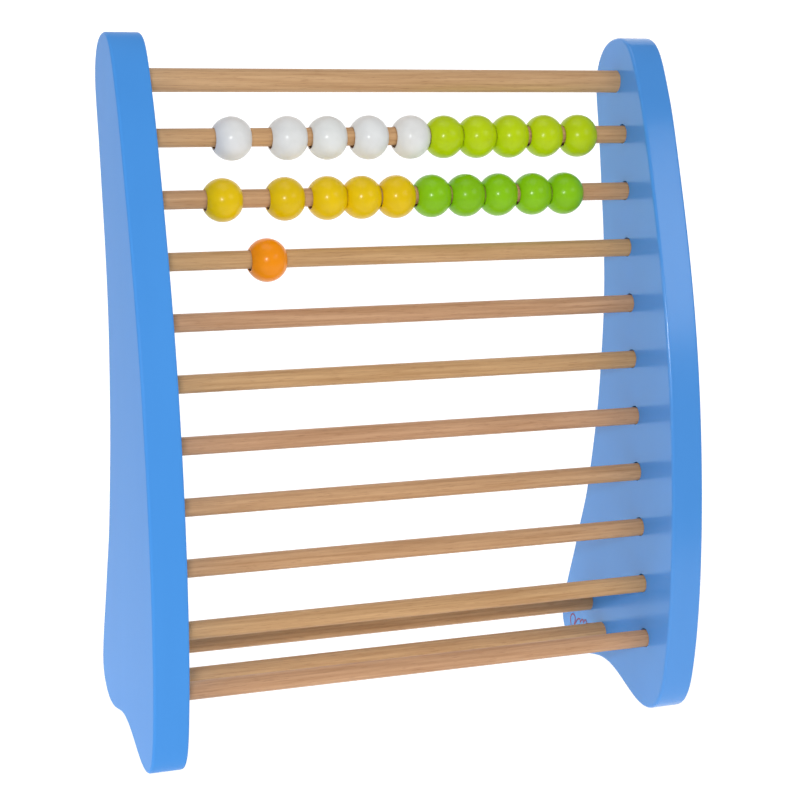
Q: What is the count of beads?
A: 21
